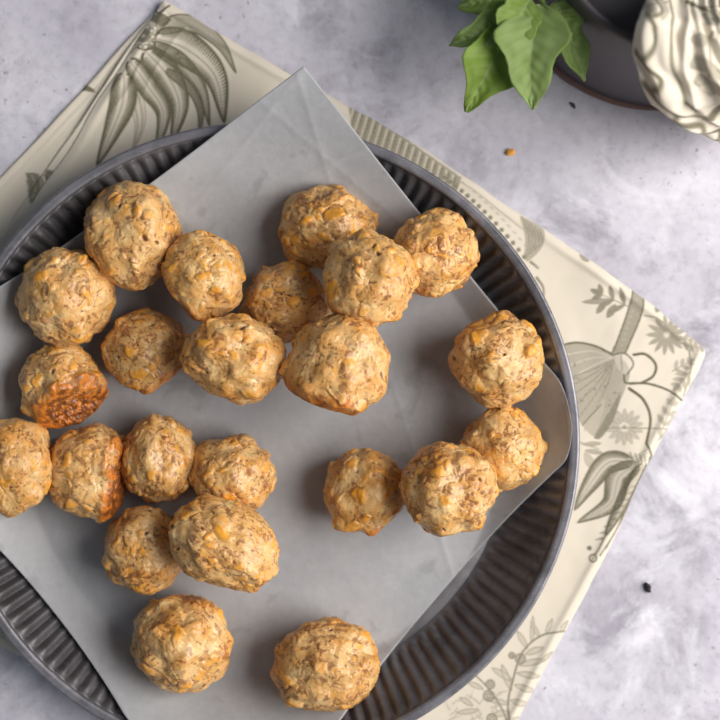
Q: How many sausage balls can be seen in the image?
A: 23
